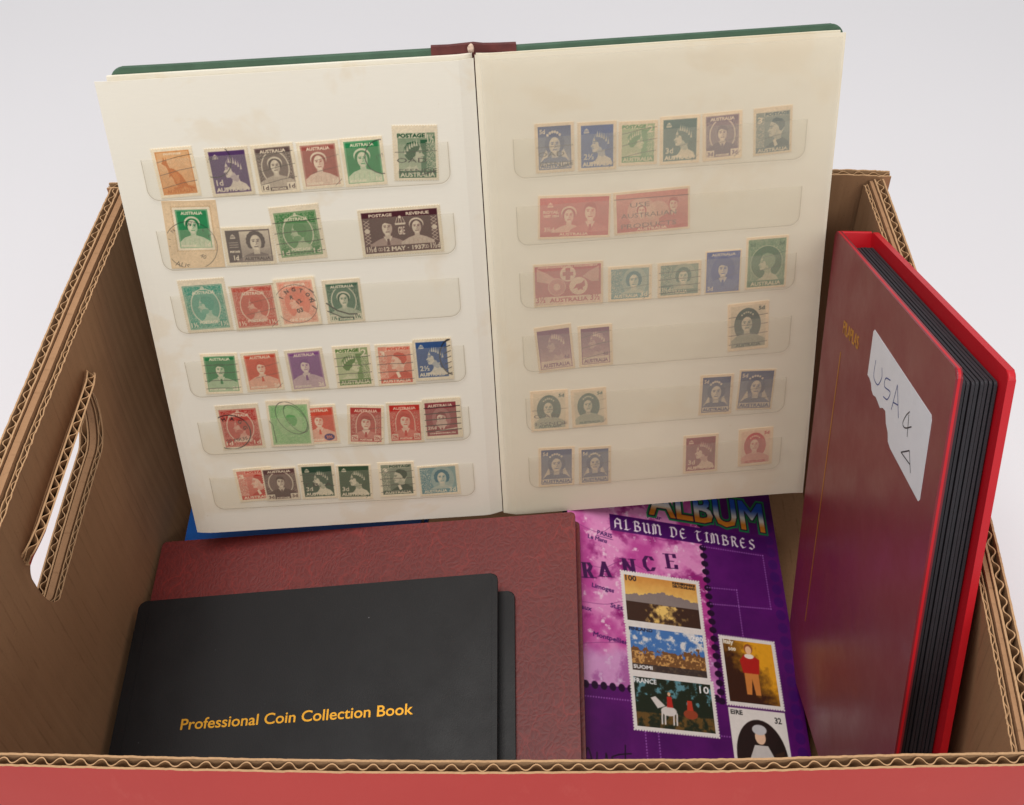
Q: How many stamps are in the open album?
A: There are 56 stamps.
